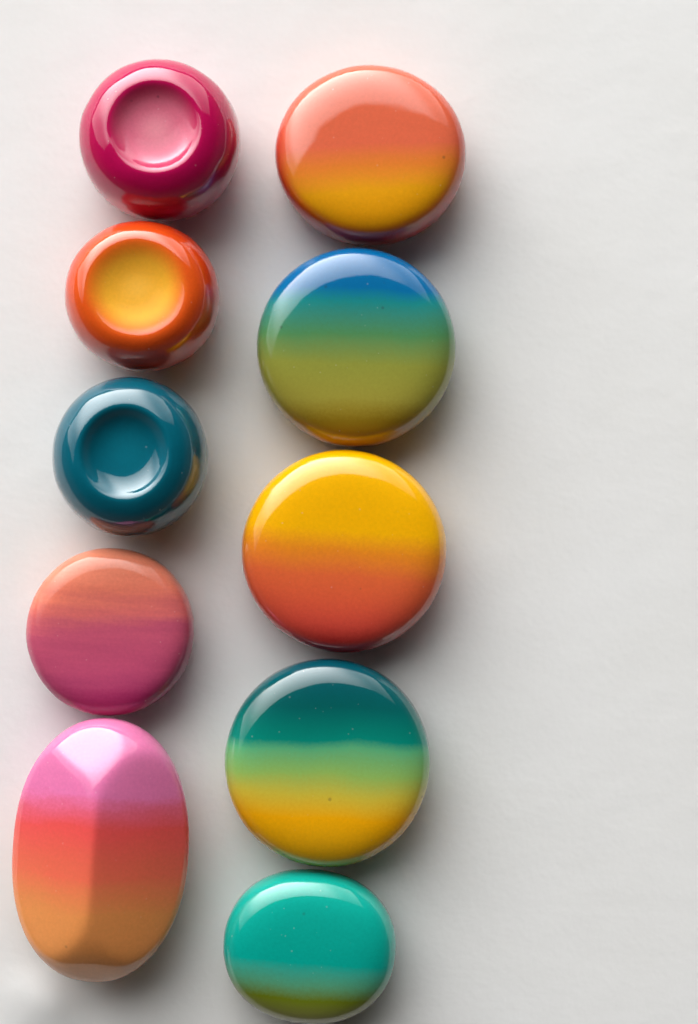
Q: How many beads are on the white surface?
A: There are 10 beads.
